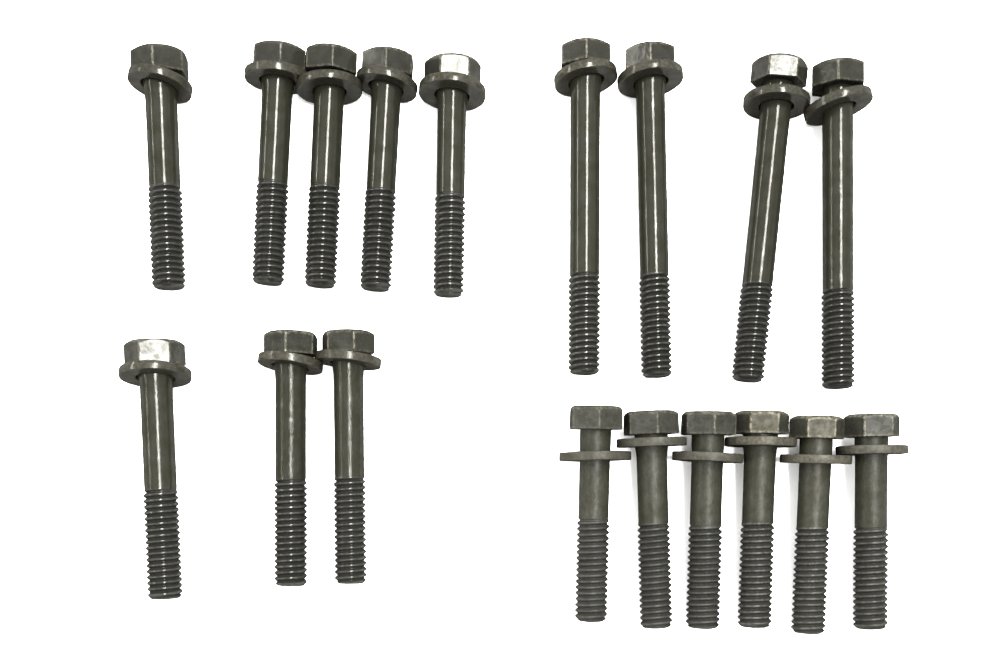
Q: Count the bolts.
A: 18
